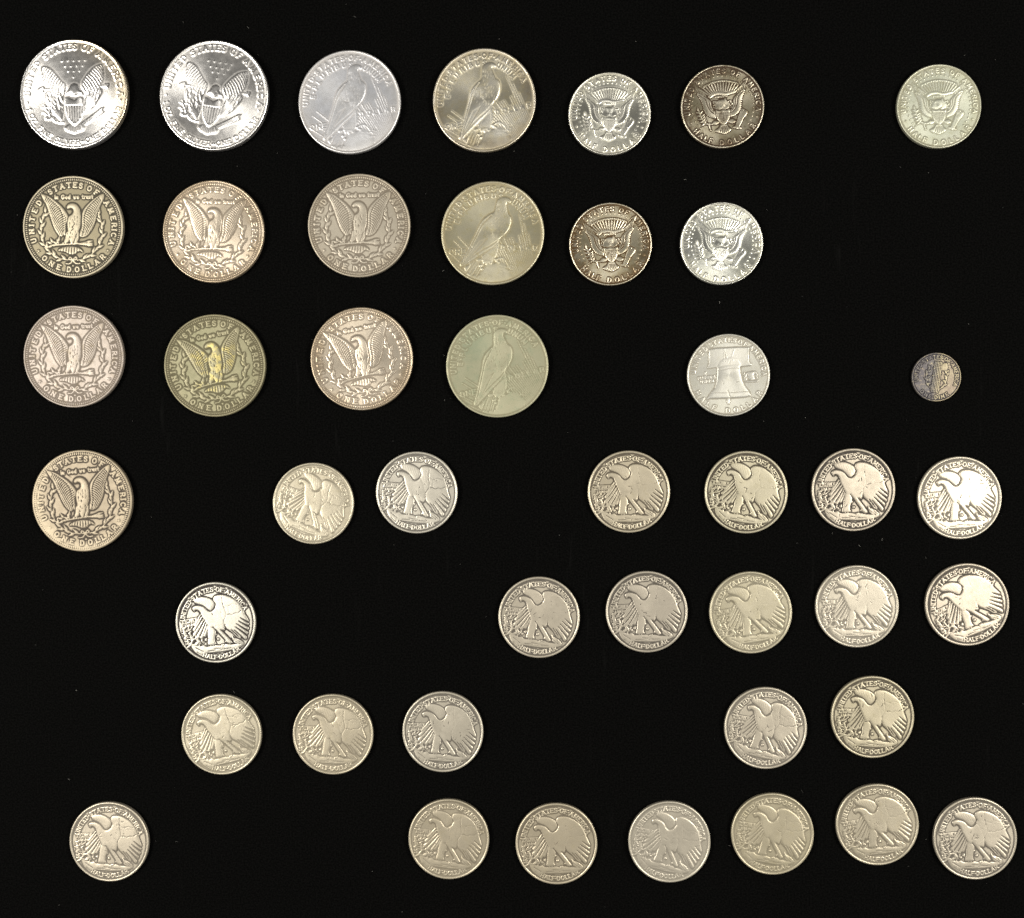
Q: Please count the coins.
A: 44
